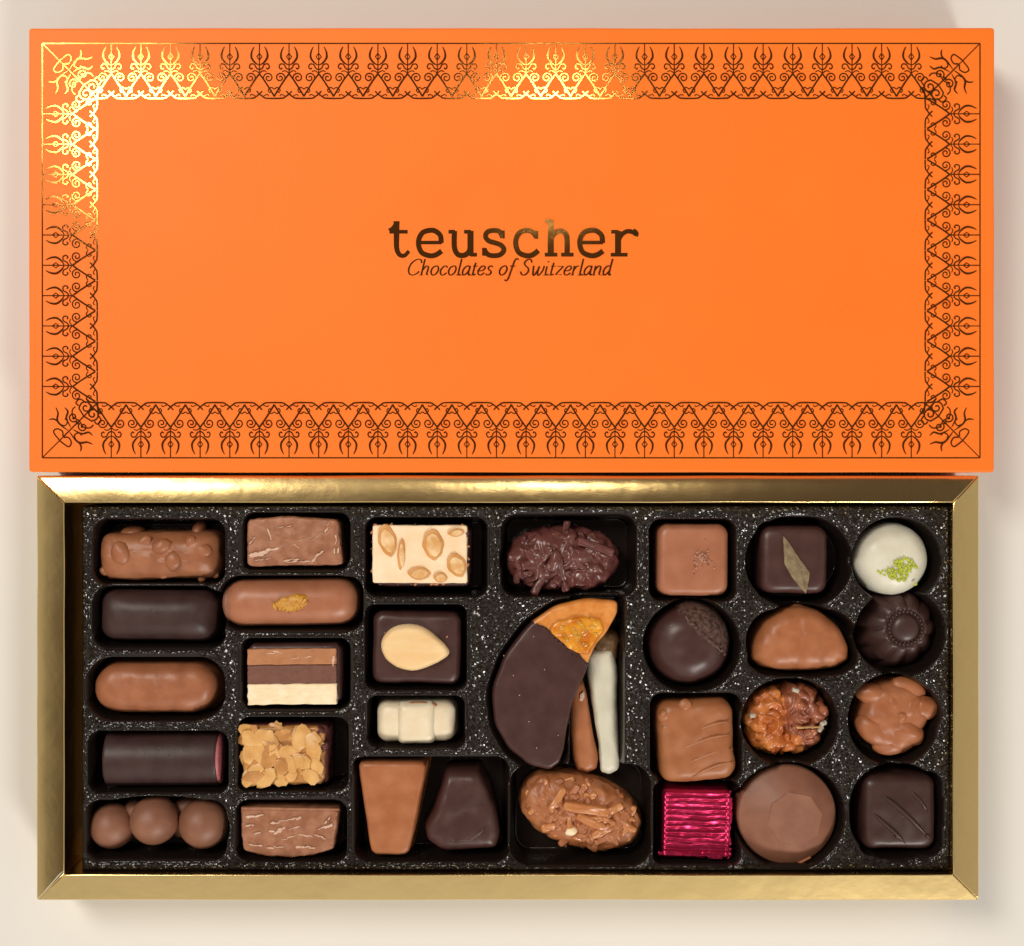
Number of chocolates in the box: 32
